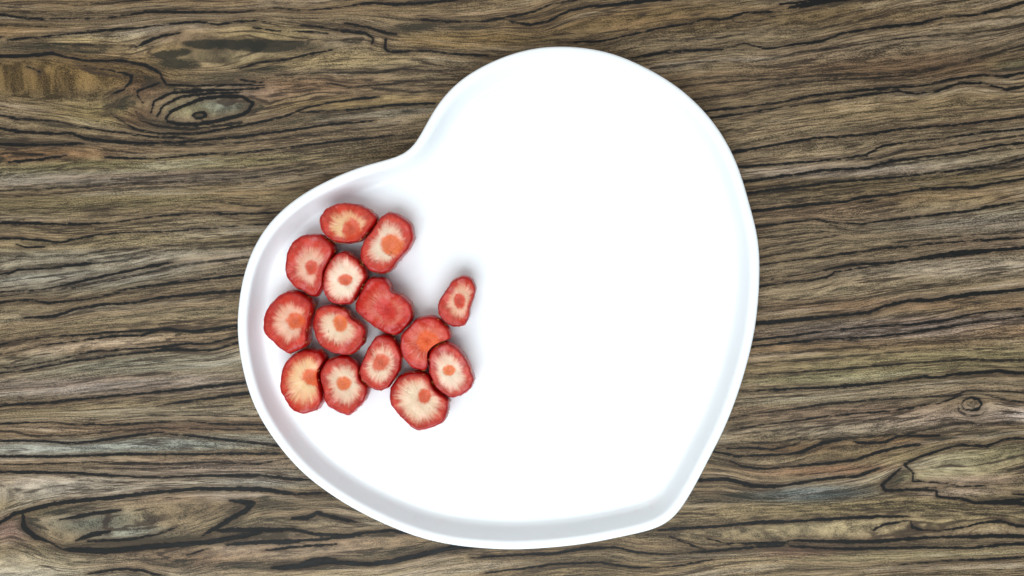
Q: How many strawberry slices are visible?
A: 14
